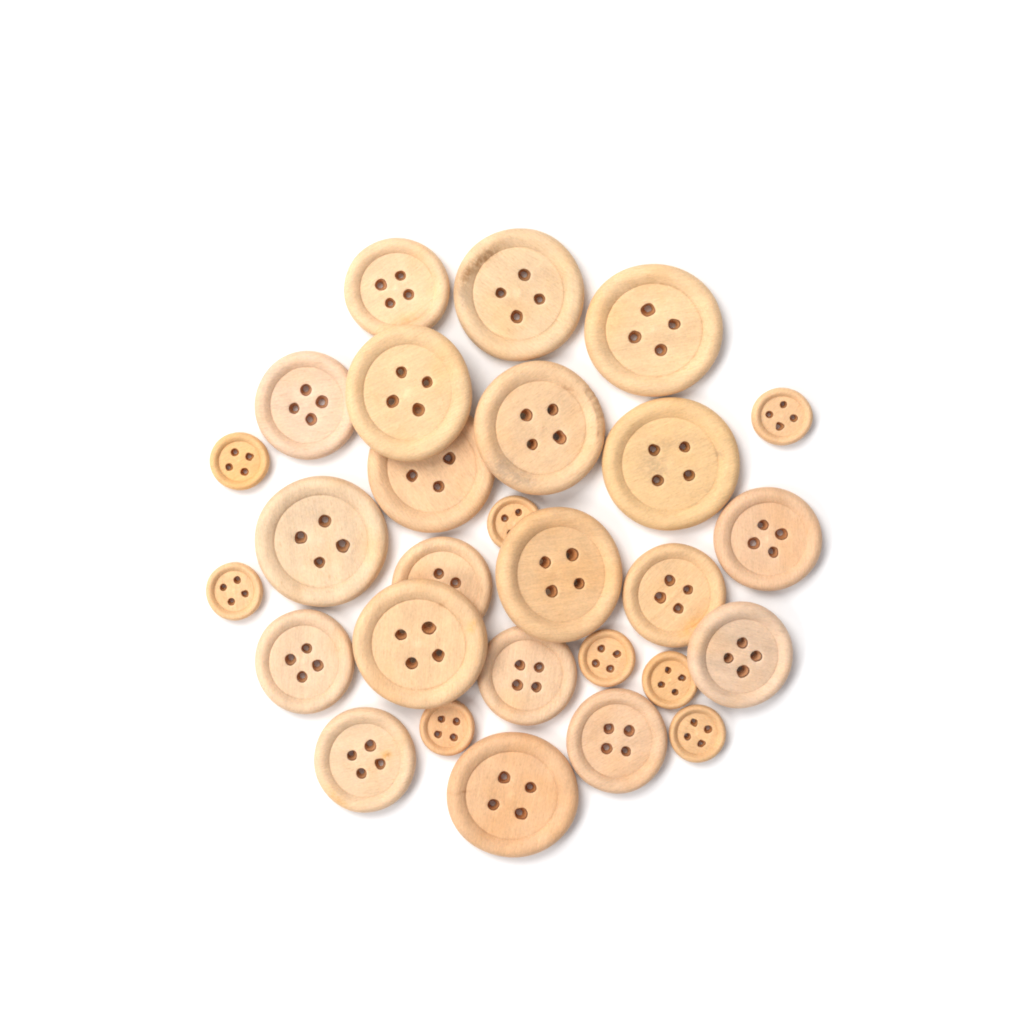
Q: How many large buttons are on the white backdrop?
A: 10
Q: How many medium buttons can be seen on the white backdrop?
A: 10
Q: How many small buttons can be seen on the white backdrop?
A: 8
